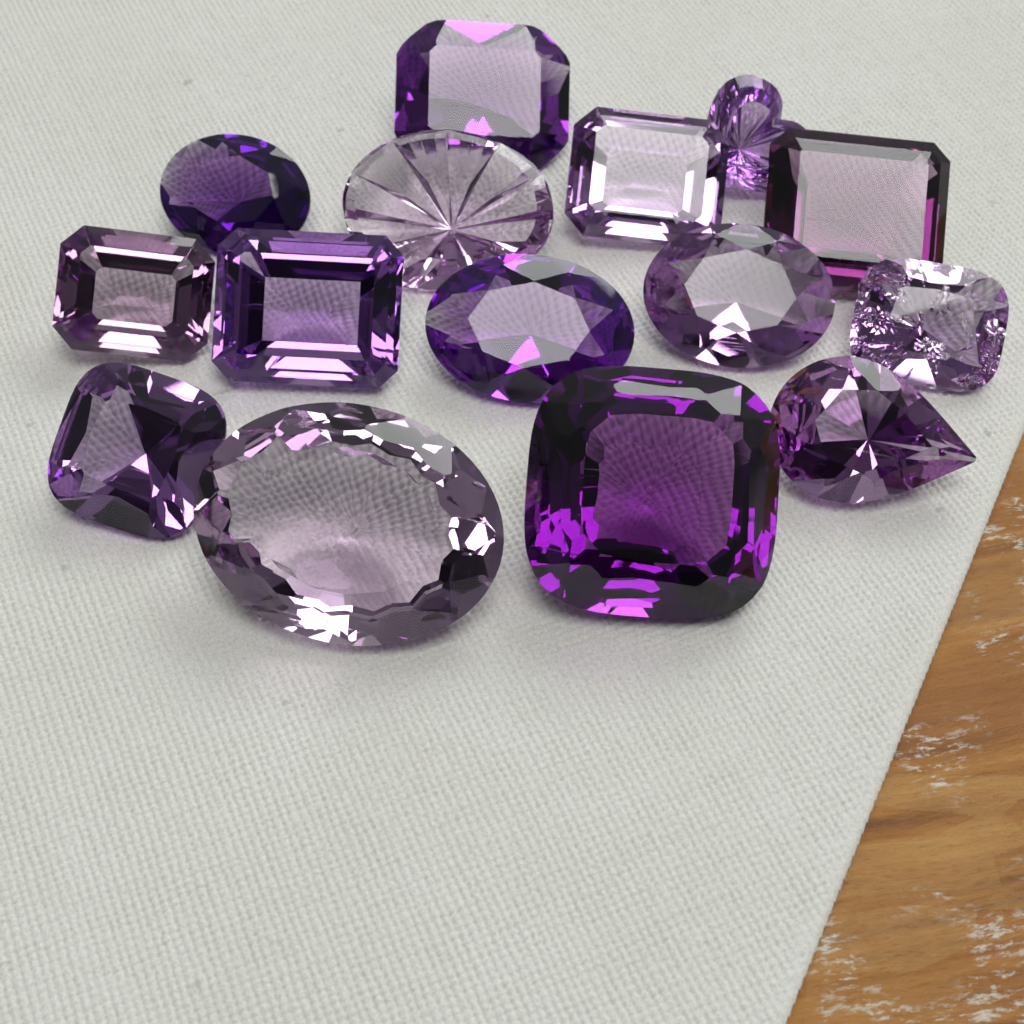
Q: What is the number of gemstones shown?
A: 15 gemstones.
